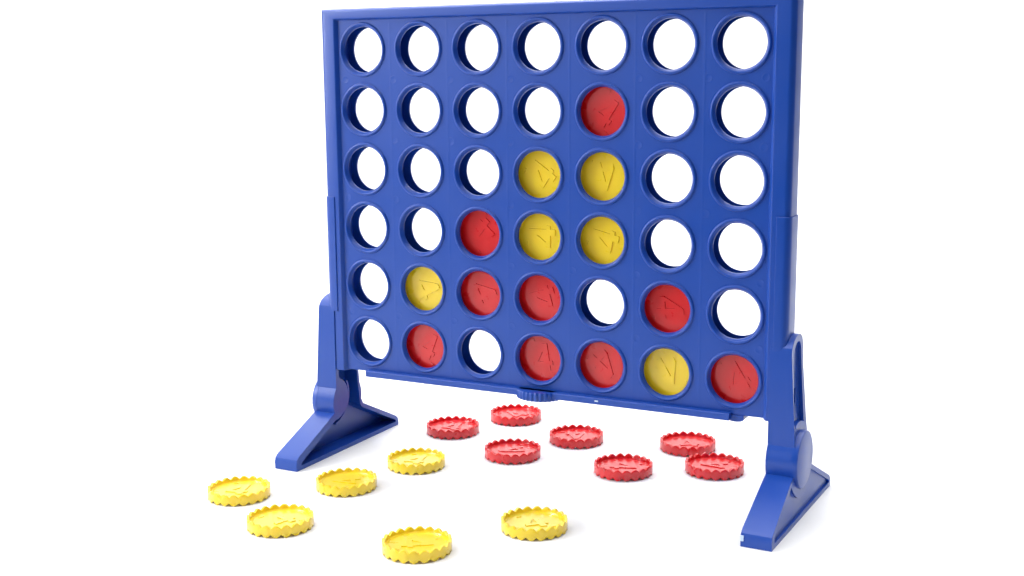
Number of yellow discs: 12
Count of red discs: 16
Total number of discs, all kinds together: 28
